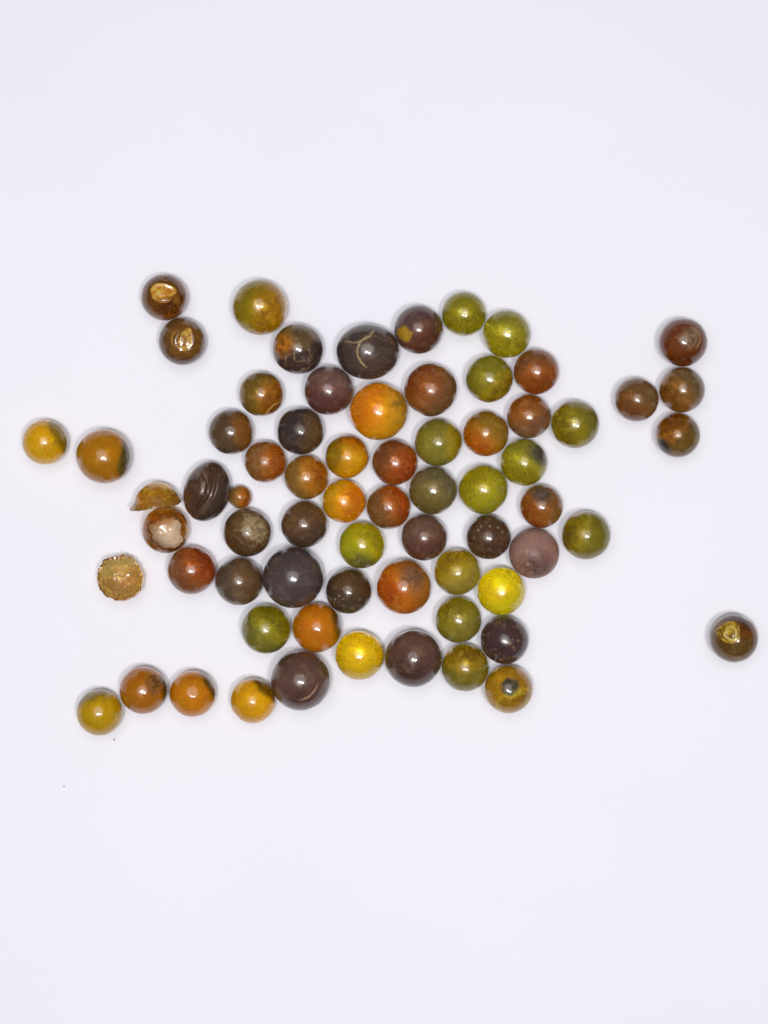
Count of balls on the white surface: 69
